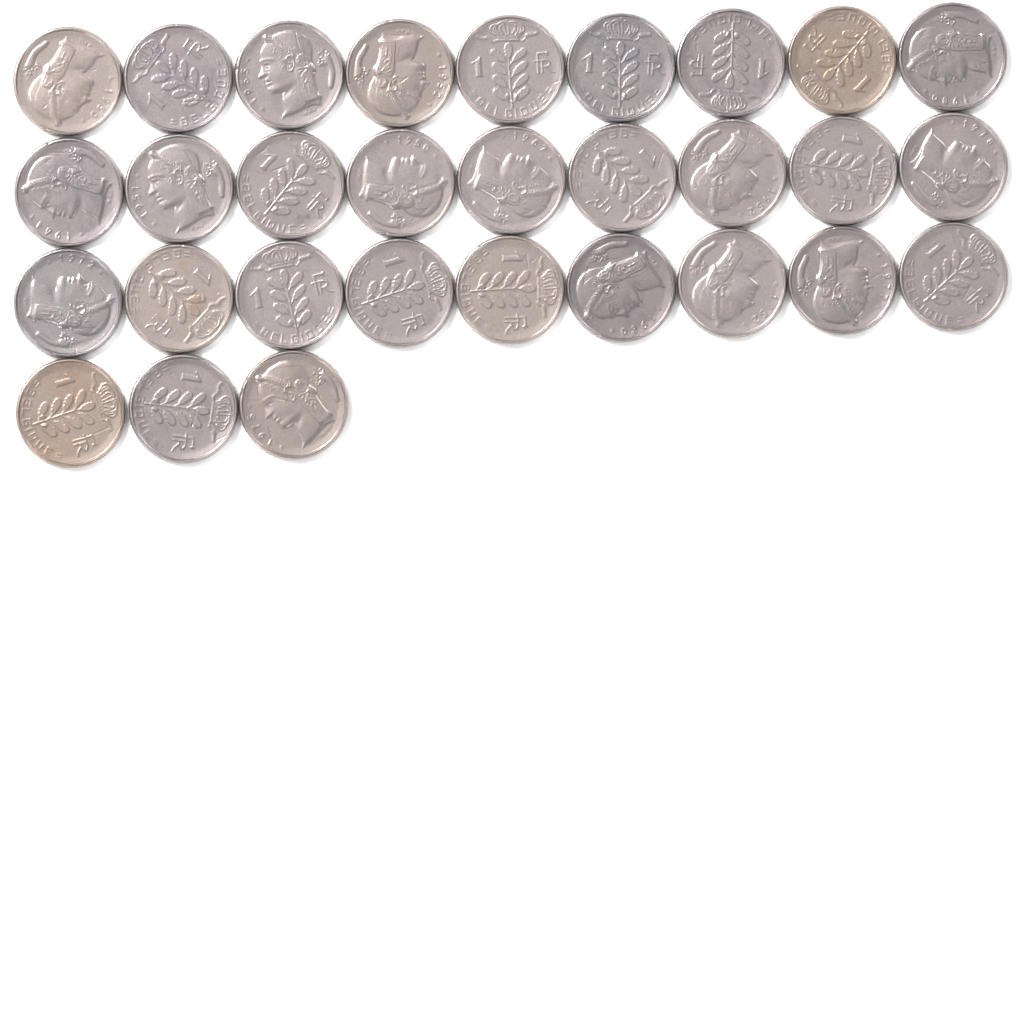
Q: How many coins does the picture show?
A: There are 30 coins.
